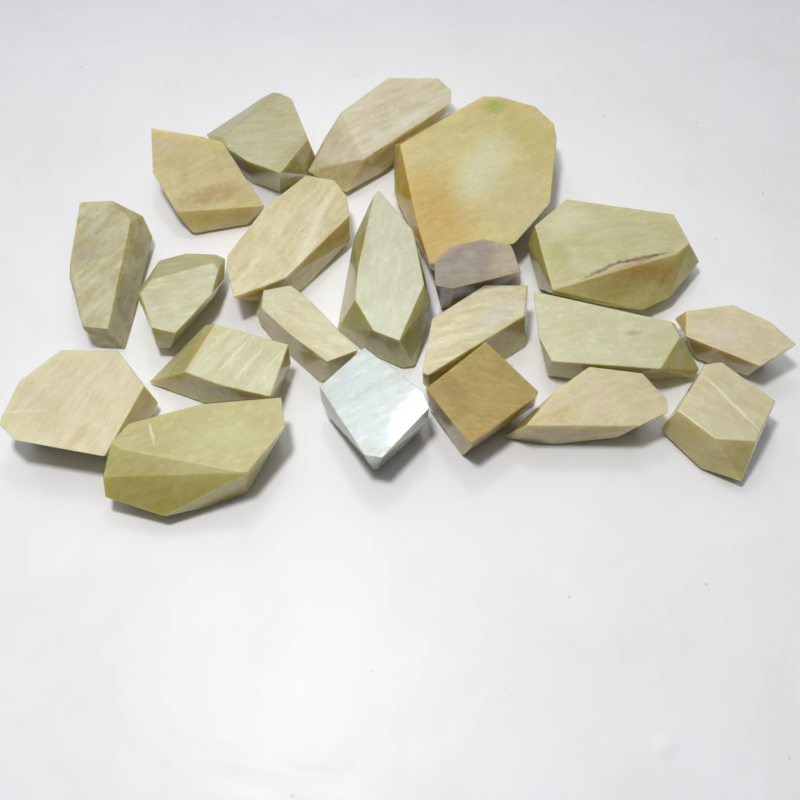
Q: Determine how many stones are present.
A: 21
